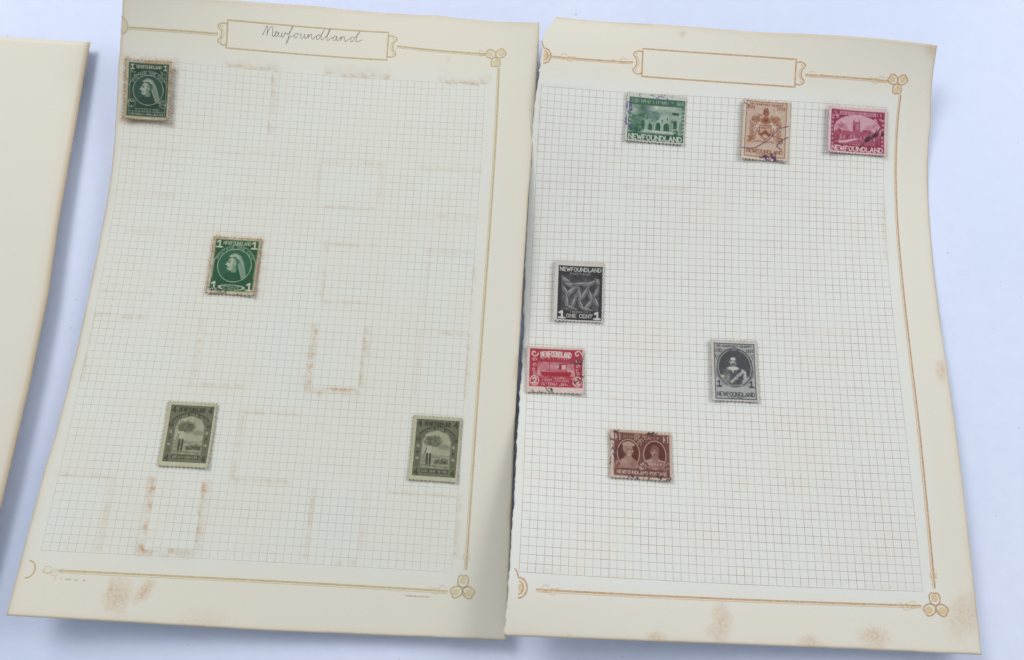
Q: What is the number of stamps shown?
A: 11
